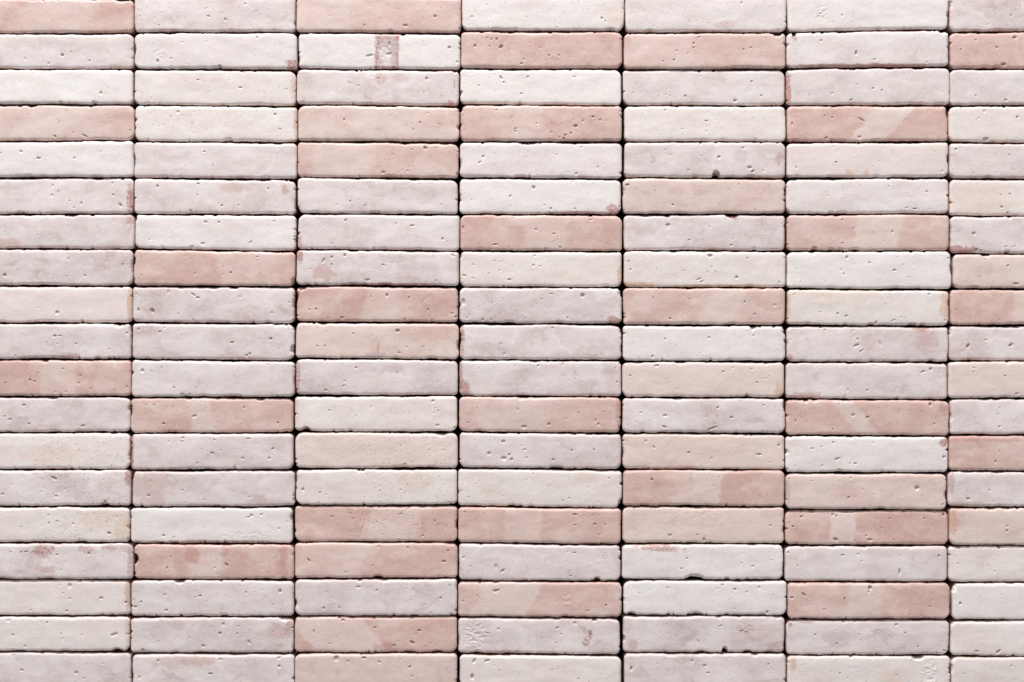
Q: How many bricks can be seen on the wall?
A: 133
